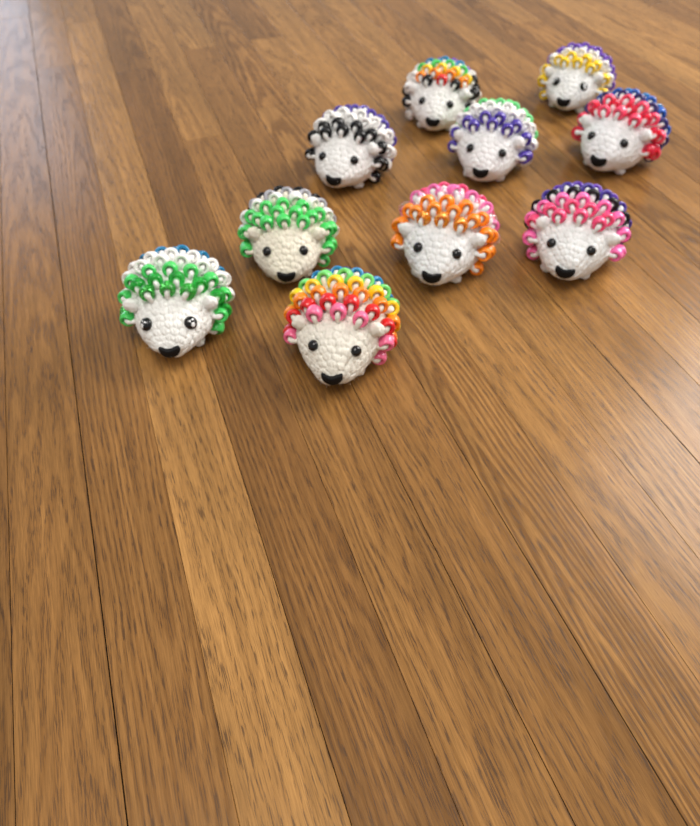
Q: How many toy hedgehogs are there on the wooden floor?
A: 10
